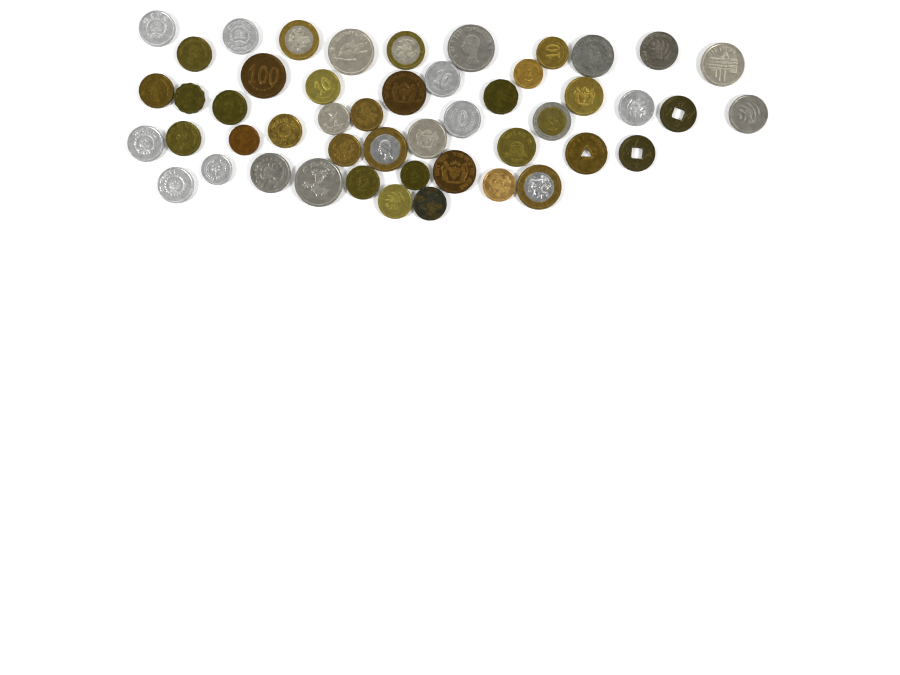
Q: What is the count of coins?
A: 49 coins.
